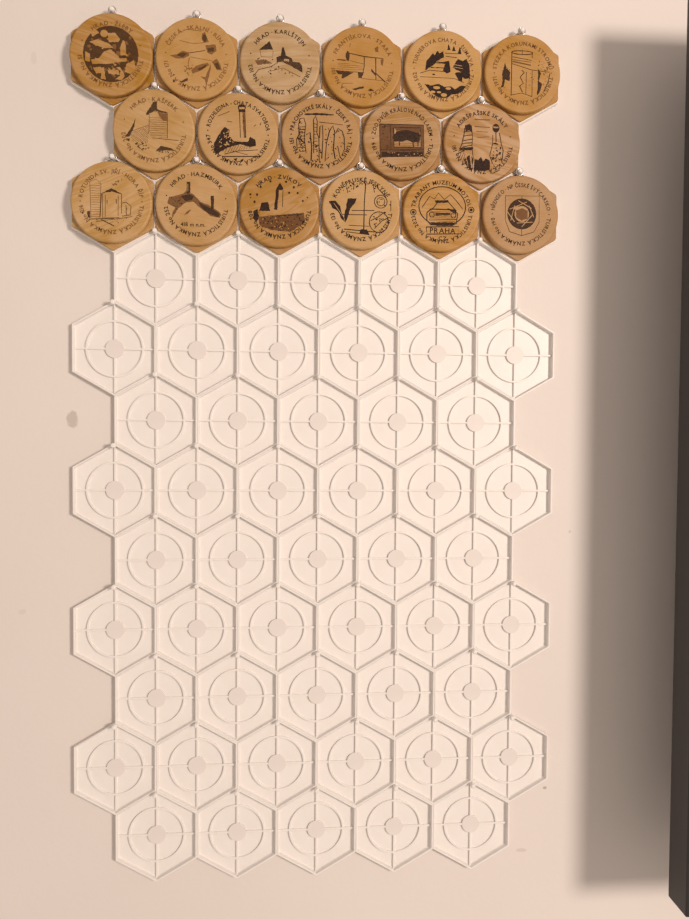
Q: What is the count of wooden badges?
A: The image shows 17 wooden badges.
